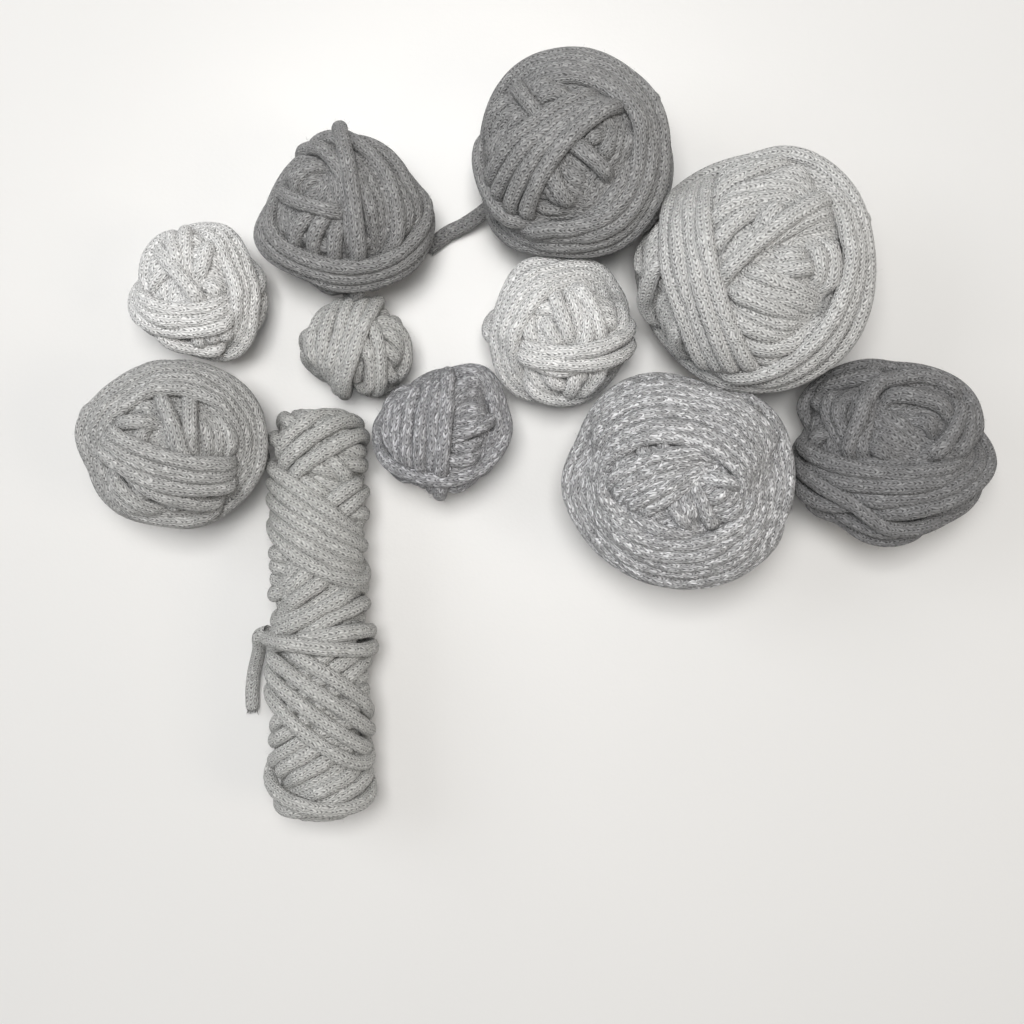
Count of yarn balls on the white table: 10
